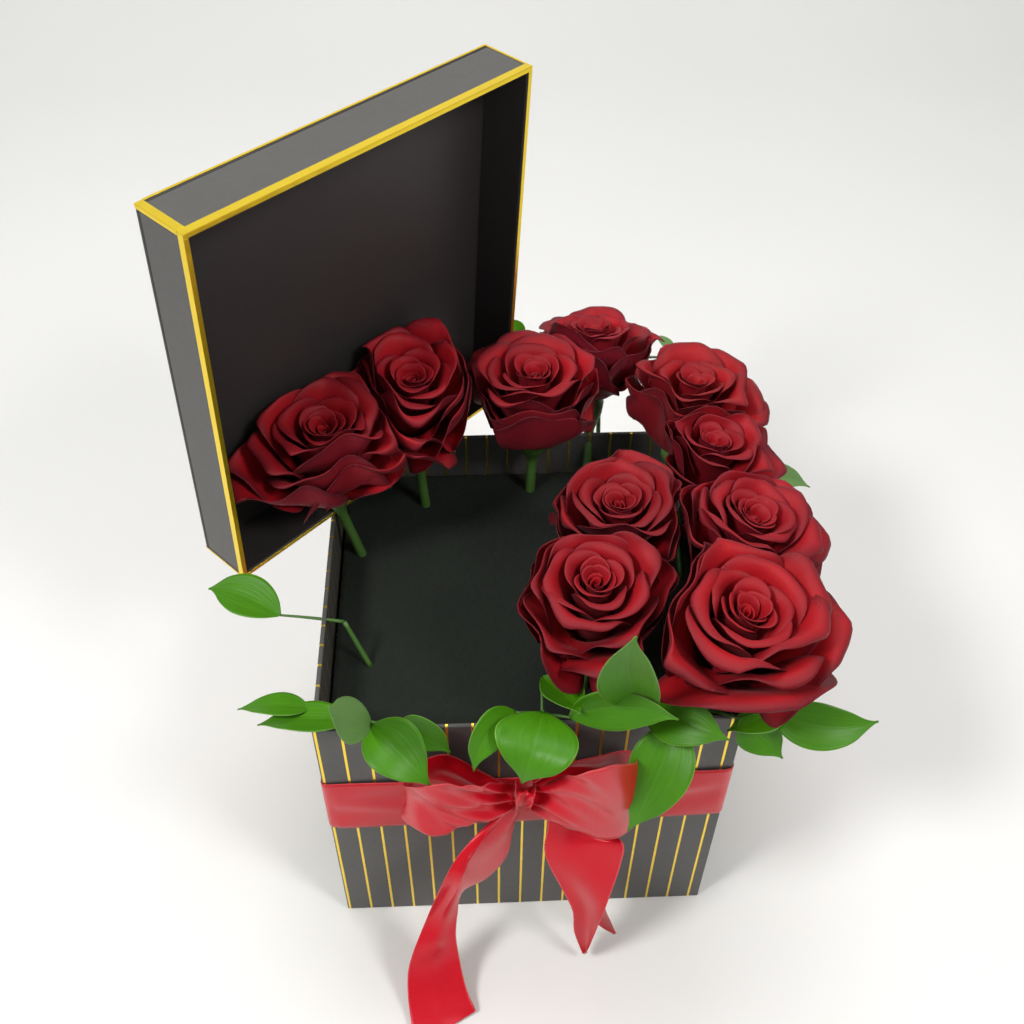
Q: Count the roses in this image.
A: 10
